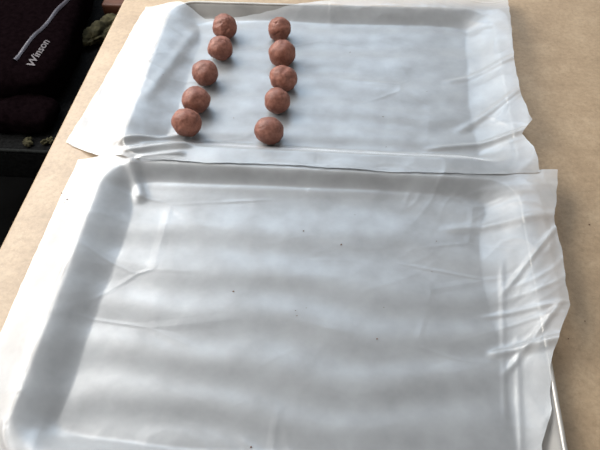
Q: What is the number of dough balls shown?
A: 10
